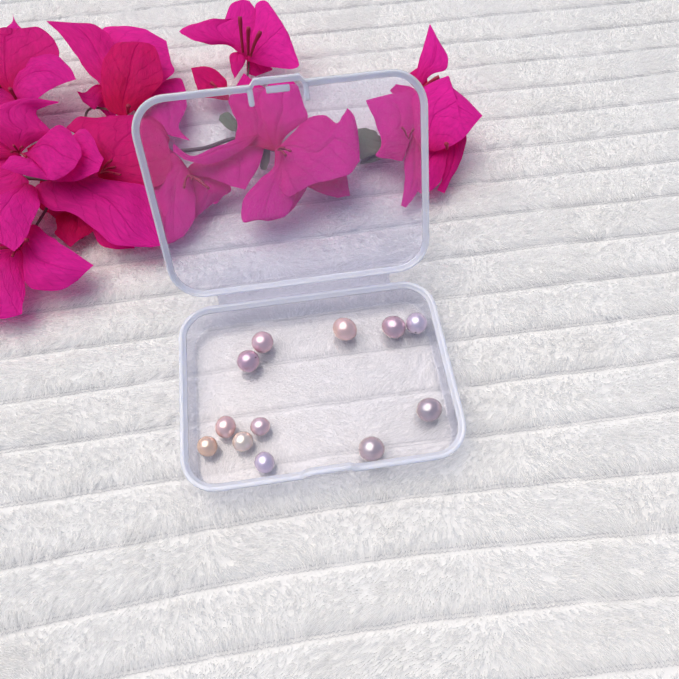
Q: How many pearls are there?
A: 12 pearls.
